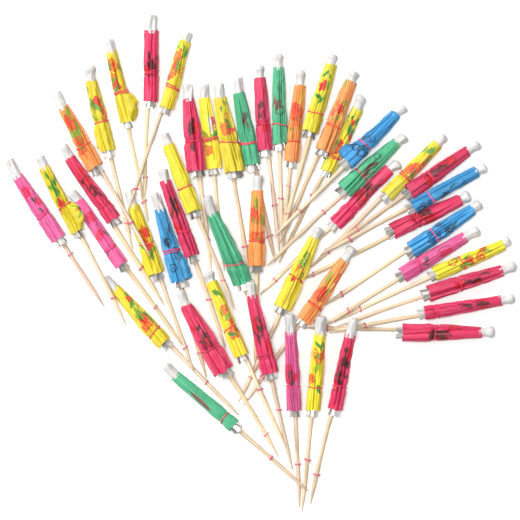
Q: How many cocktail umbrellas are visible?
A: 48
